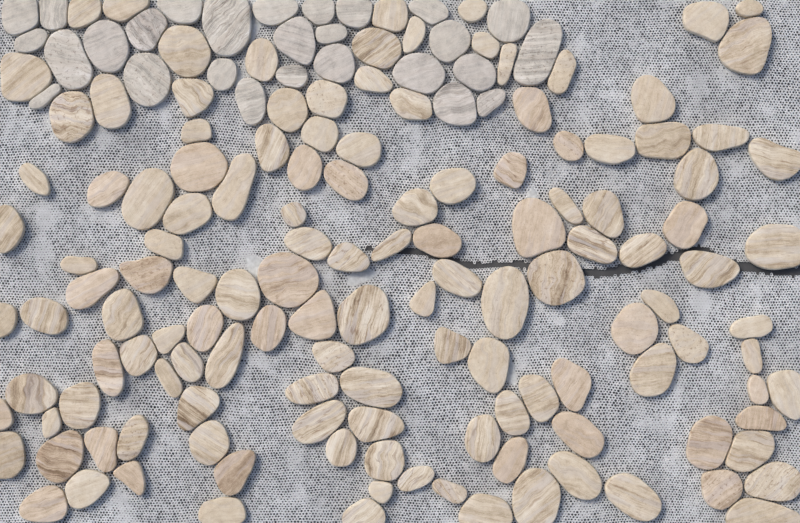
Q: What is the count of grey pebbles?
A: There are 27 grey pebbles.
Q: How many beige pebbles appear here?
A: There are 135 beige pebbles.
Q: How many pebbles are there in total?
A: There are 162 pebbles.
